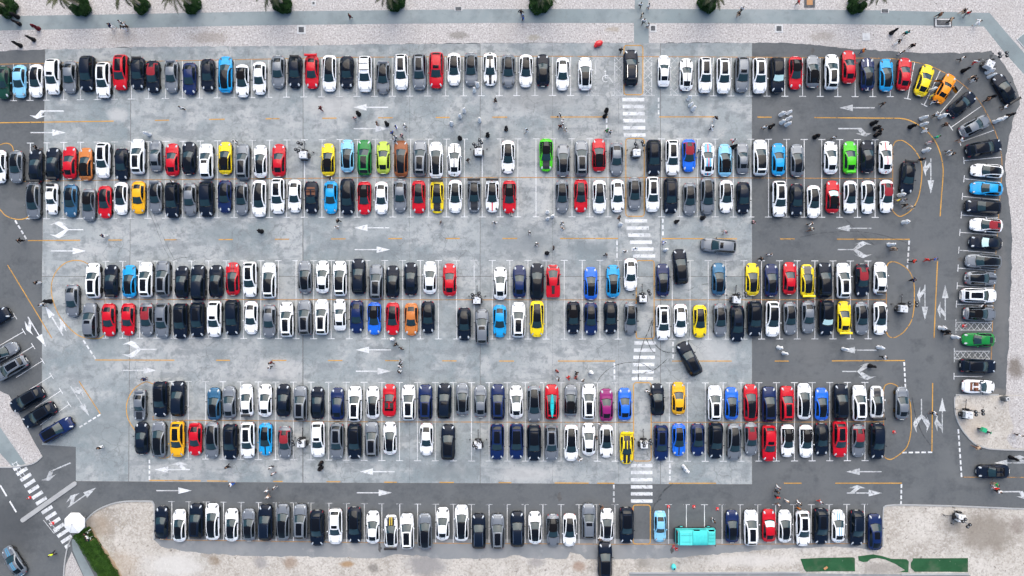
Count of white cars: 110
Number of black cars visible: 81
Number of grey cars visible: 76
